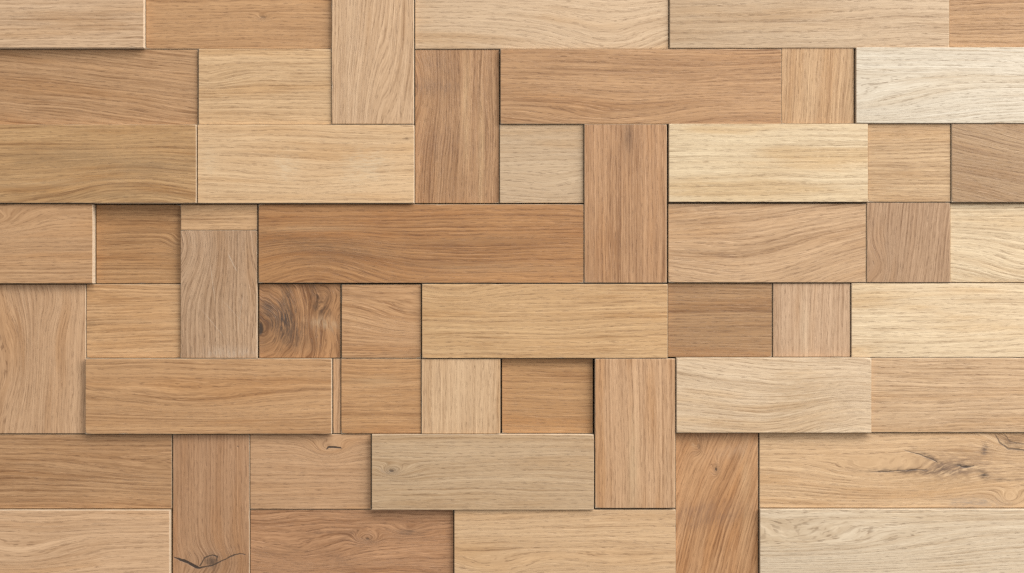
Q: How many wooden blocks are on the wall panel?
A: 53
